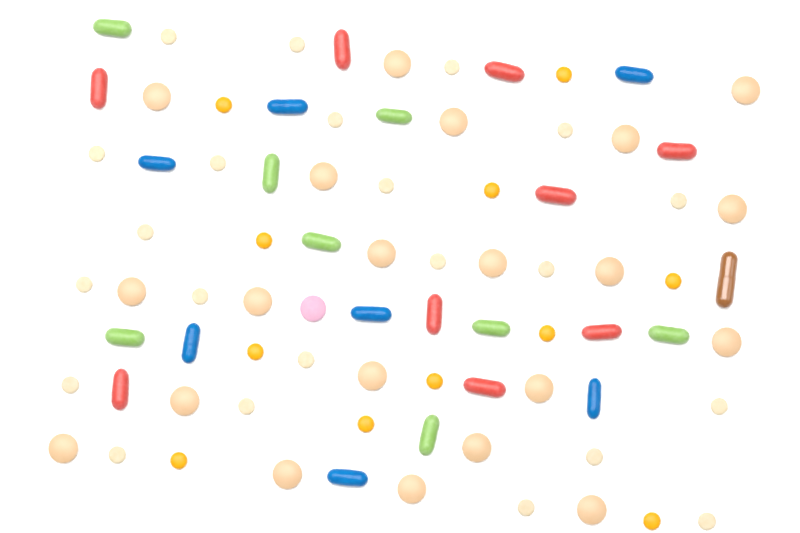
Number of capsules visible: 25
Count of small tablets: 33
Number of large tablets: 22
